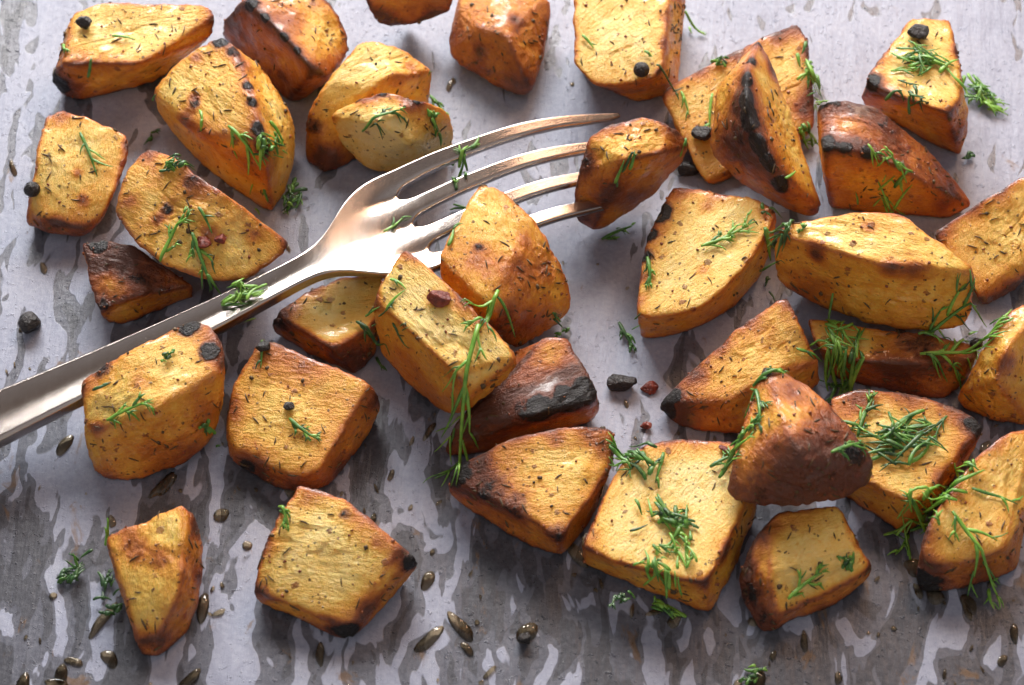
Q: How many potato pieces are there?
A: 36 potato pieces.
